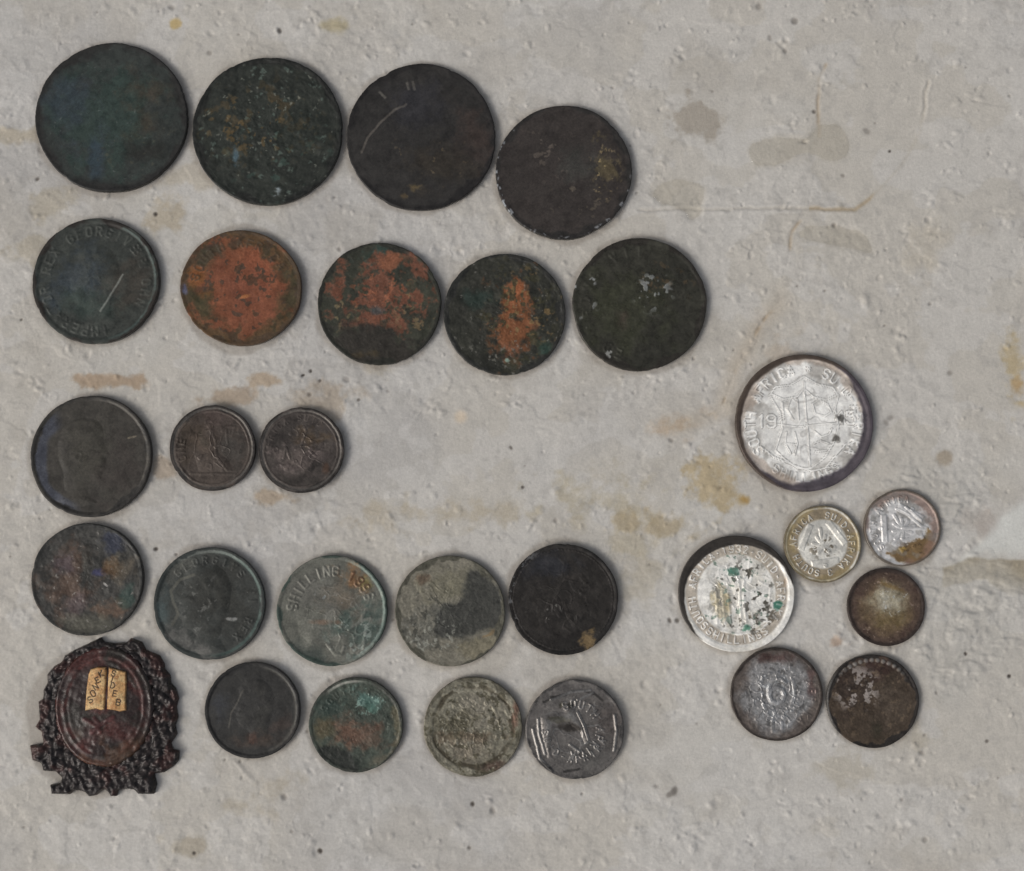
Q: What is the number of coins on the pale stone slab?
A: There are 28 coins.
